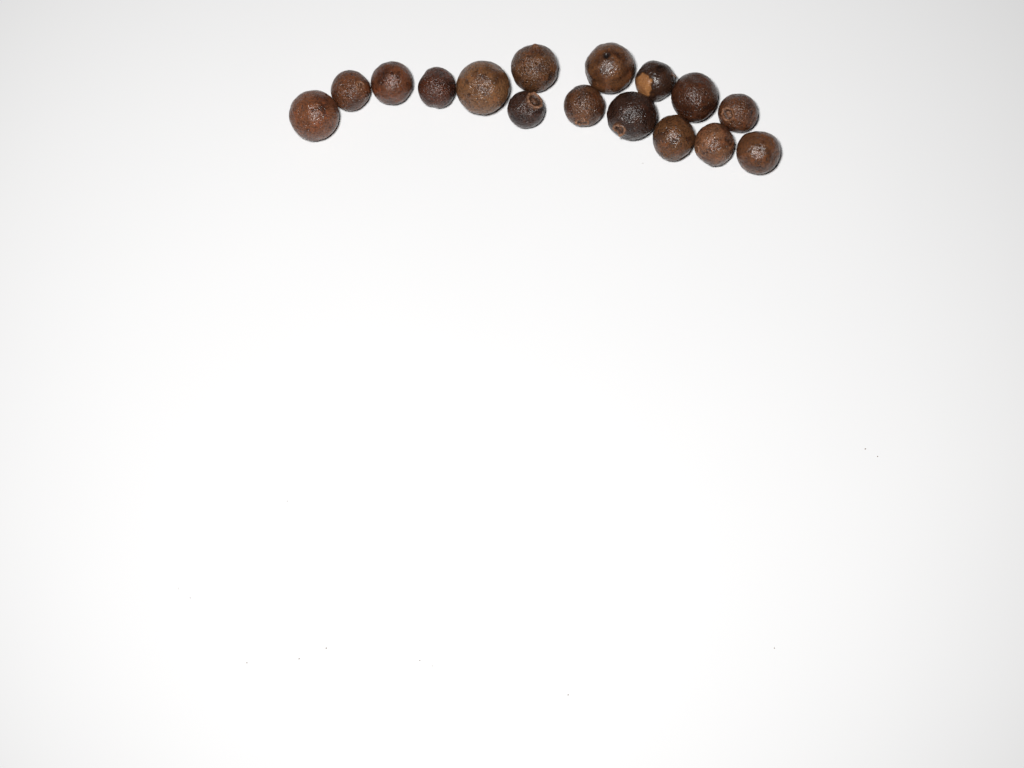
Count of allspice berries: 16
